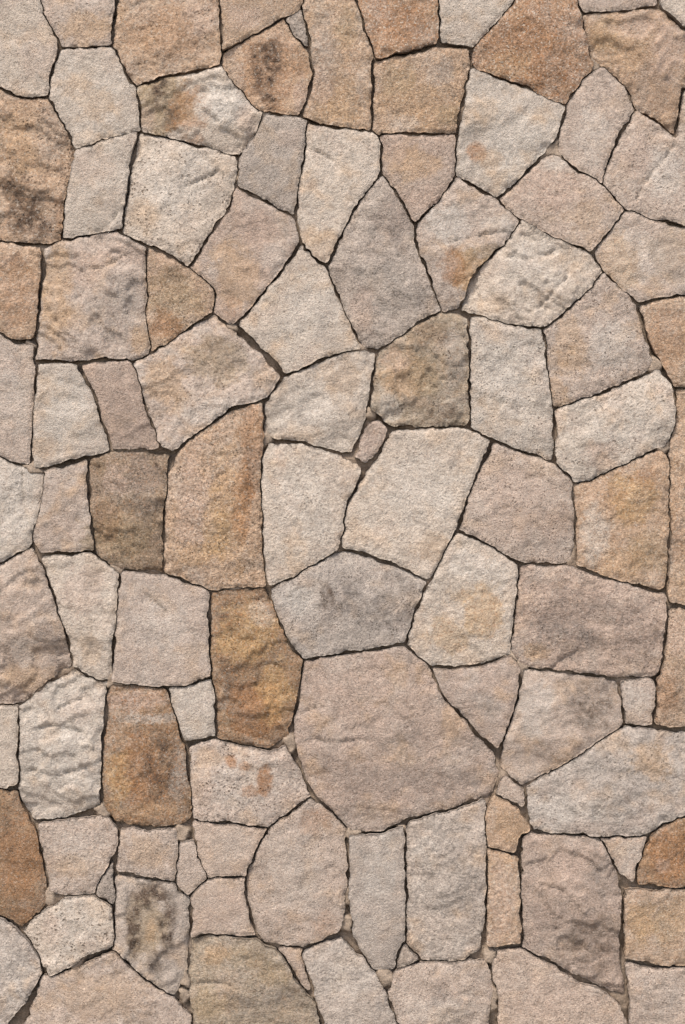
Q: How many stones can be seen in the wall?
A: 101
